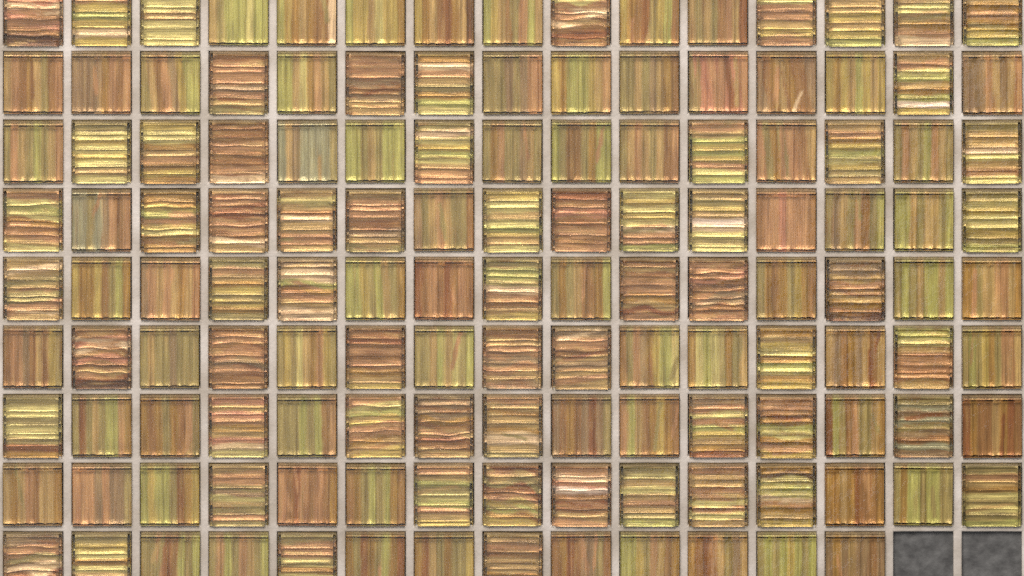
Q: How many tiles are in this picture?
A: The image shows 133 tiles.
